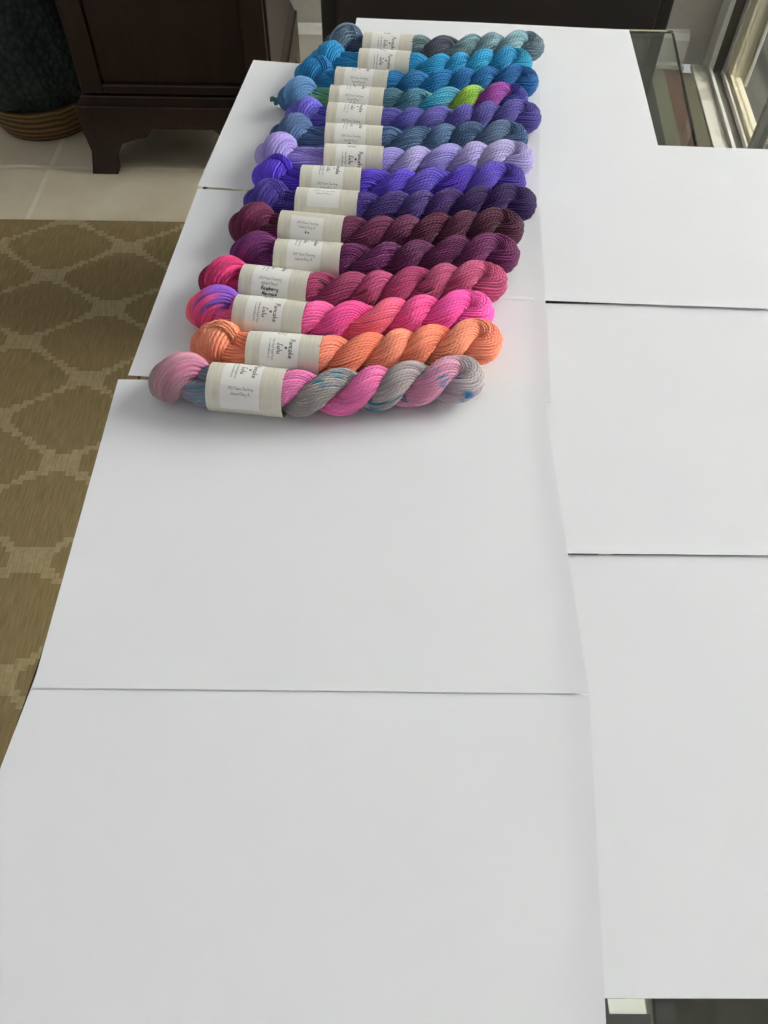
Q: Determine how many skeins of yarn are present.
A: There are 15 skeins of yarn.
